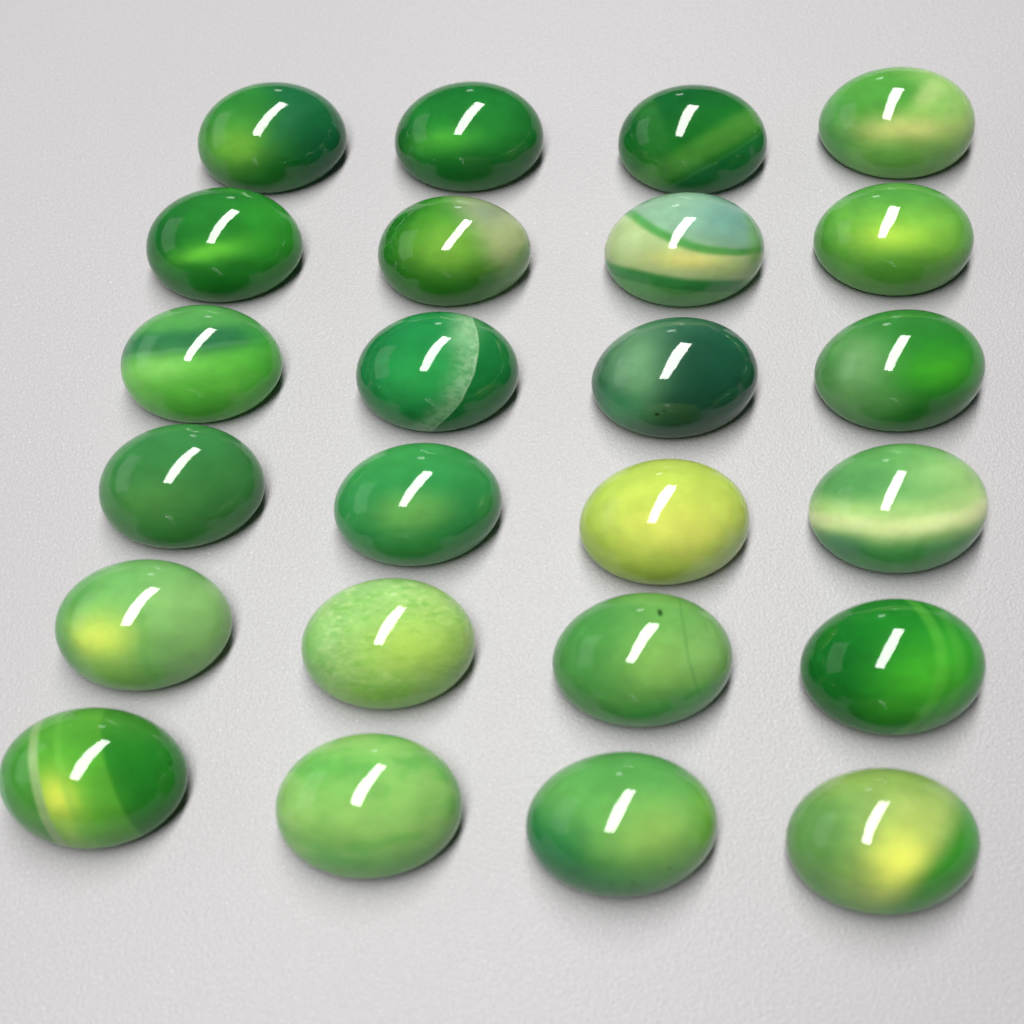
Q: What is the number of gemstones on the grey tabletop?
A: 24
